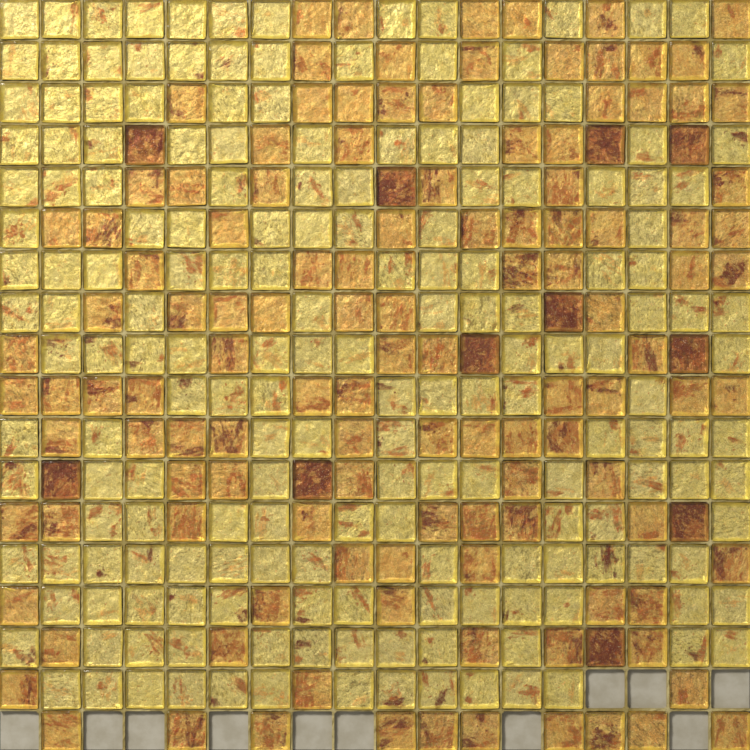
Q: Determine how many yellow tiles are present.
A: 182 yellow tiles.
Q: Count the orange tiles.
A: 120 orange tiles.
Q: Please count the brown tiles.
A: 11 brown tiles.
